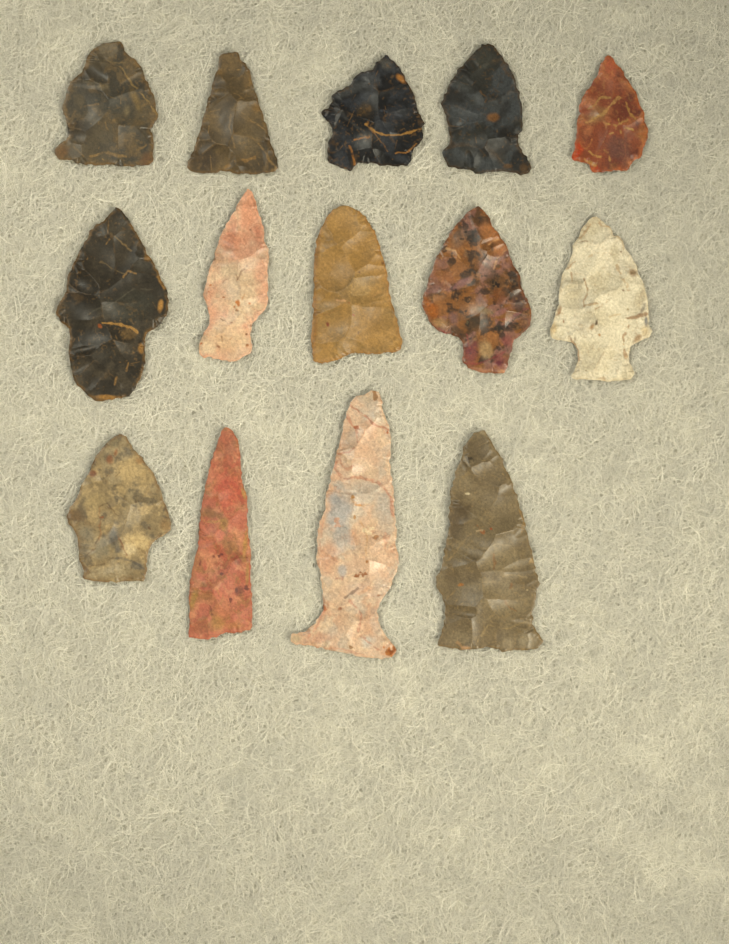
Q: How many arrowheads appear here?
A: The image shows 14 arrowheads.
